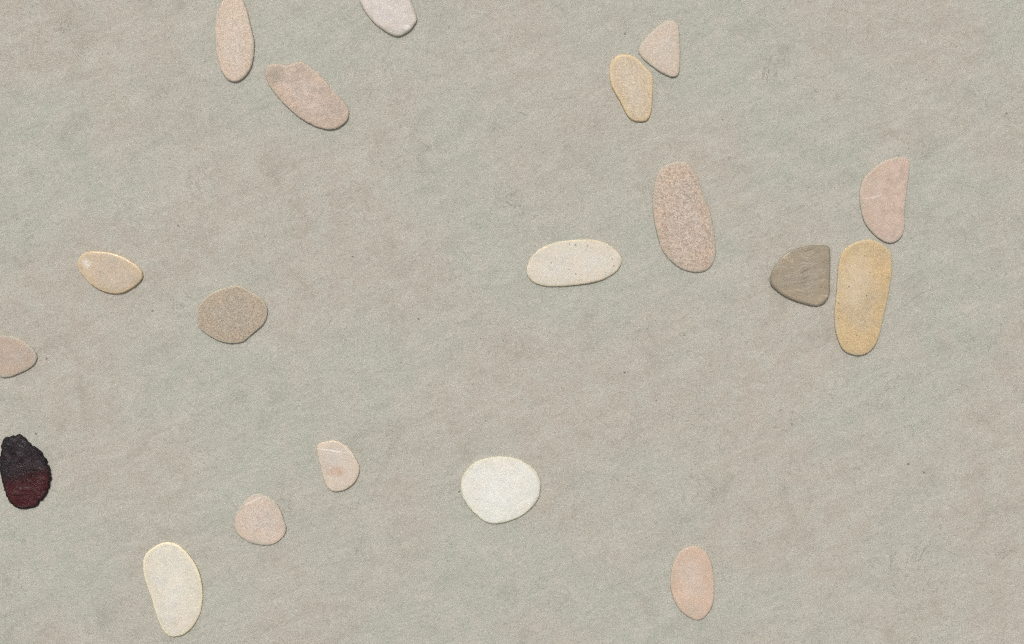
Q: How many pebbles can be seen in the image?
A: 19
